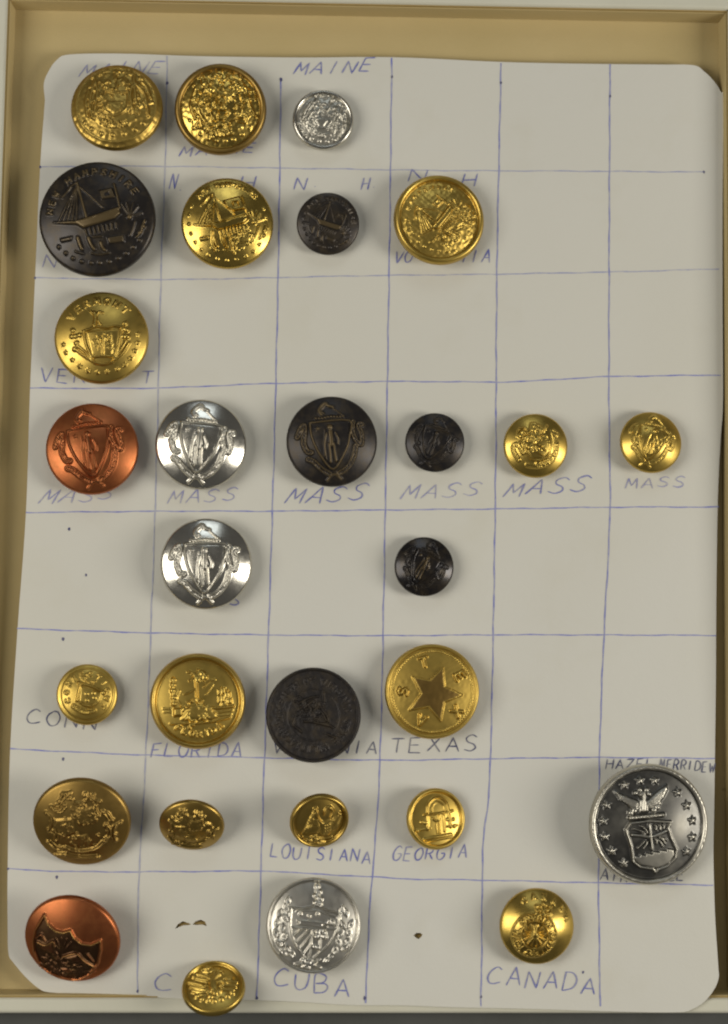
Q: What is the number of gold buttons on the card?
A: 16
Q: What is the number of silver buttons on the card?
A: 5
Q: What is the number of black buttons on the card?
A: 6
